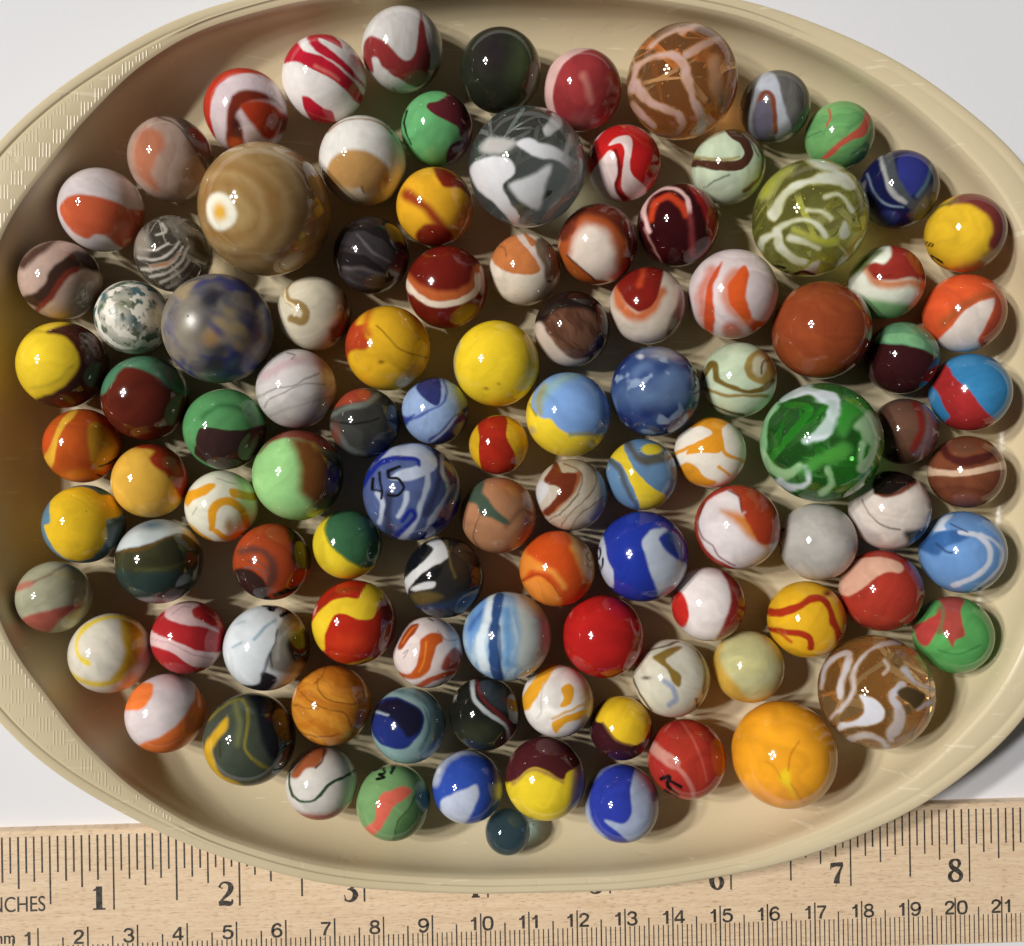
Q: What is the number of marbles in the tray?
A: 103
